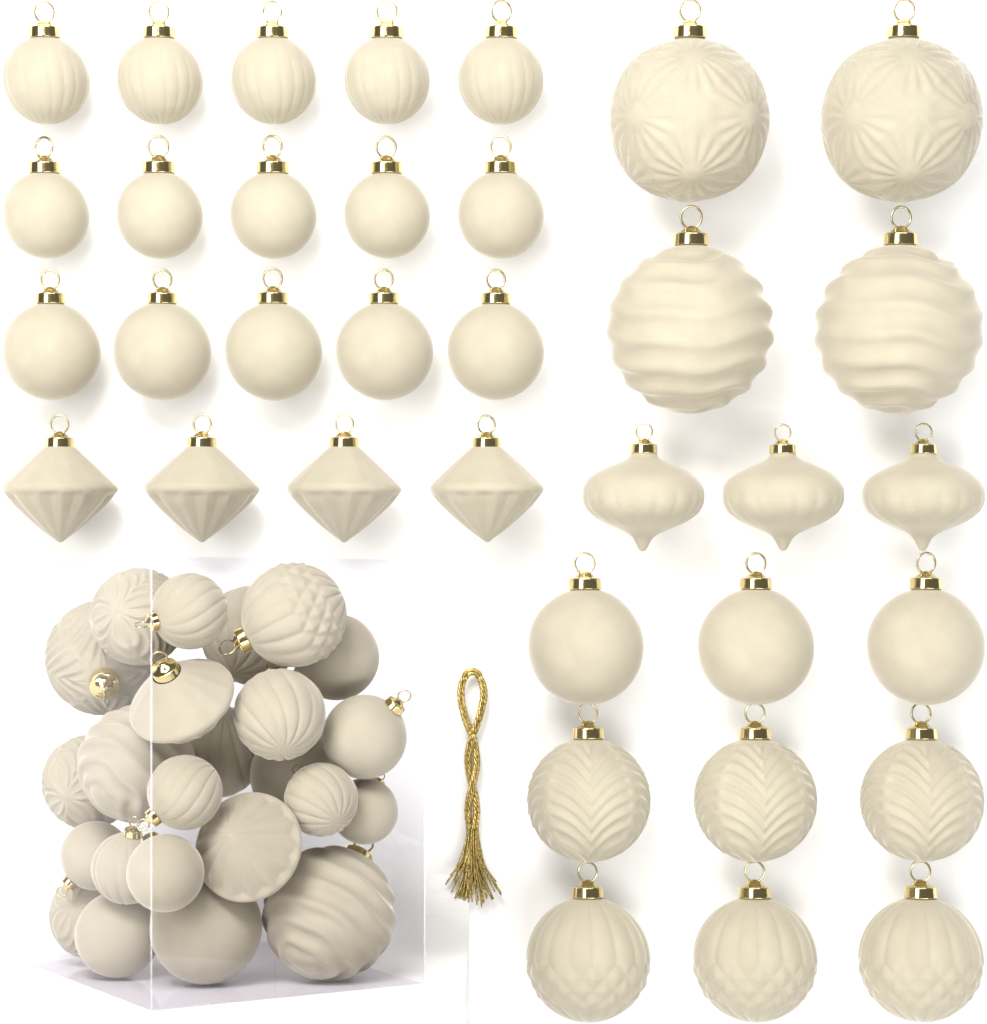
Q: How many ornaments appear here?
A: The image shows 59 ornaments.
